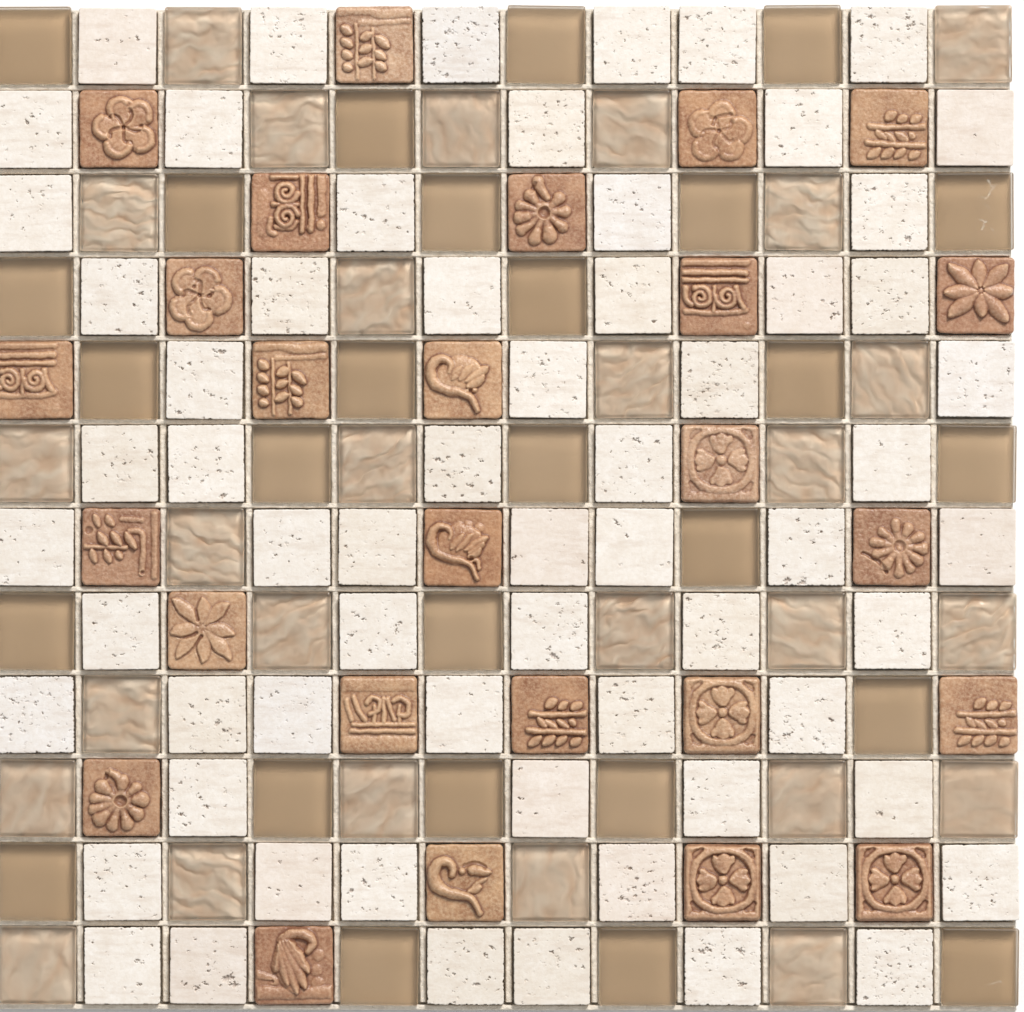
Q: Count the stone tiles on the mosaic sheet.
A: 64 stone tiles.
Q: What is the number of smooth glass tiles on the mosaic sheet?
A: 27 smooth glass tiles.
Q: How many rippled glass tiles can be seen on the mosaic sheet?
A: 27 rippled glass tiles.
